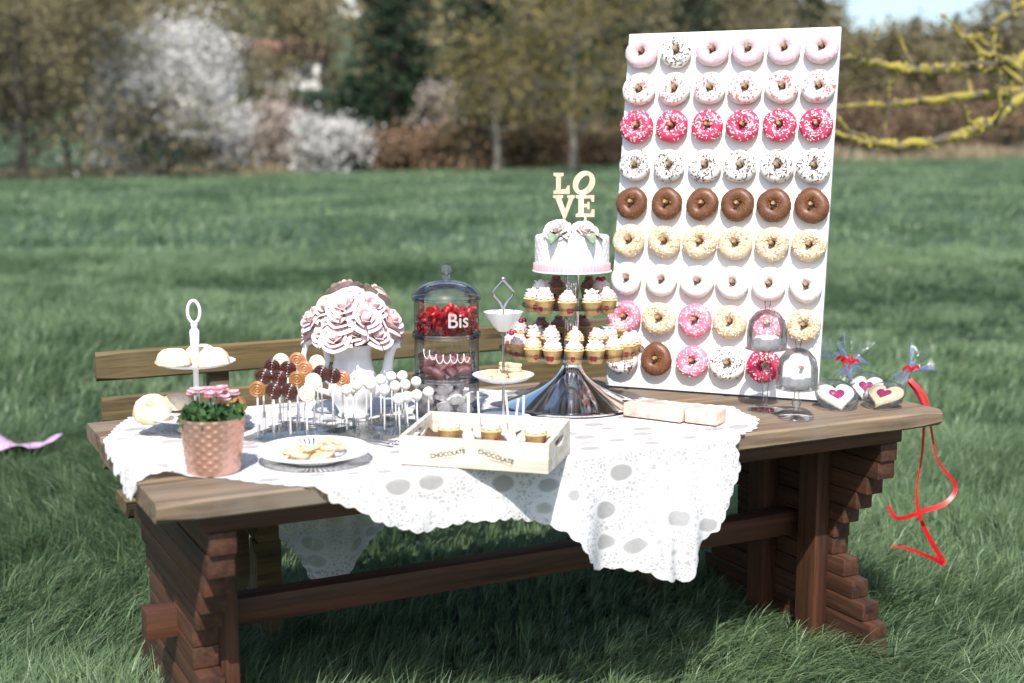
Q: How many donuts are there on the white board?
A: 53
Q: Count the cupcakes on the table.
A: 31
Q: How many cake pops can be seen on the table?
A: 22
